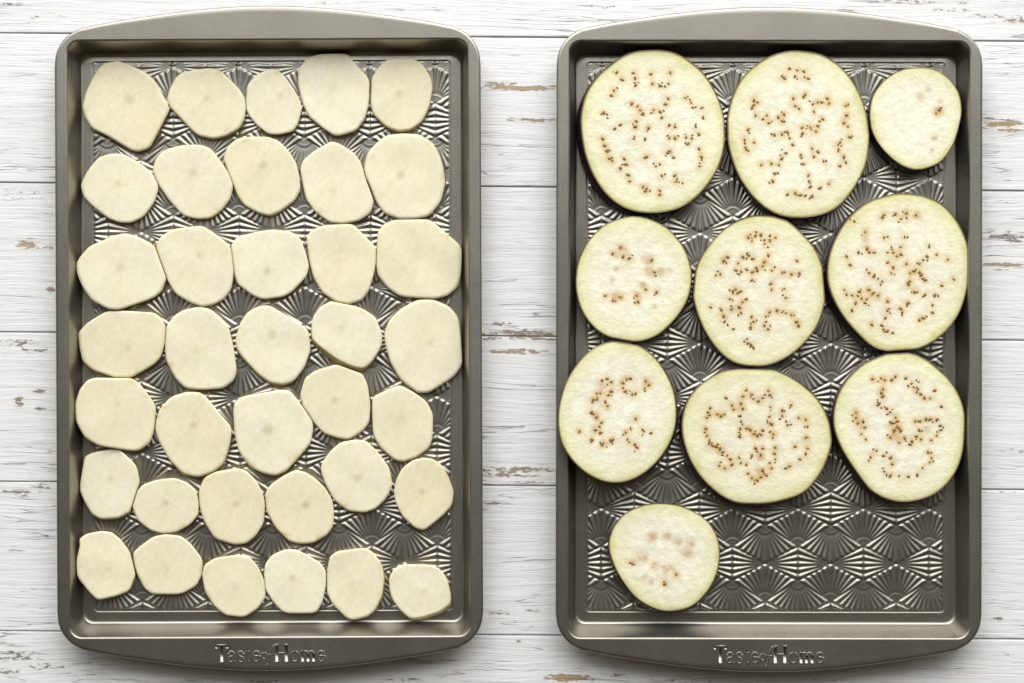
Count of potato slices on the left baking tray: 37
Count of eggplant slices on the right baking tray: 10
